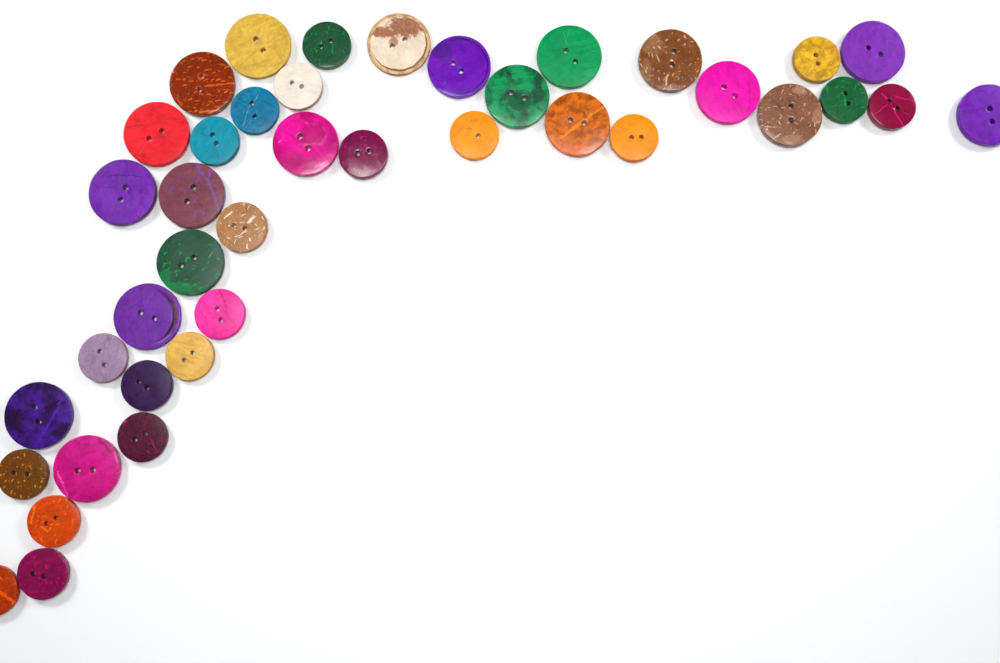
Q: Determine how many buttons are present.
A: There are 40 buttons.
